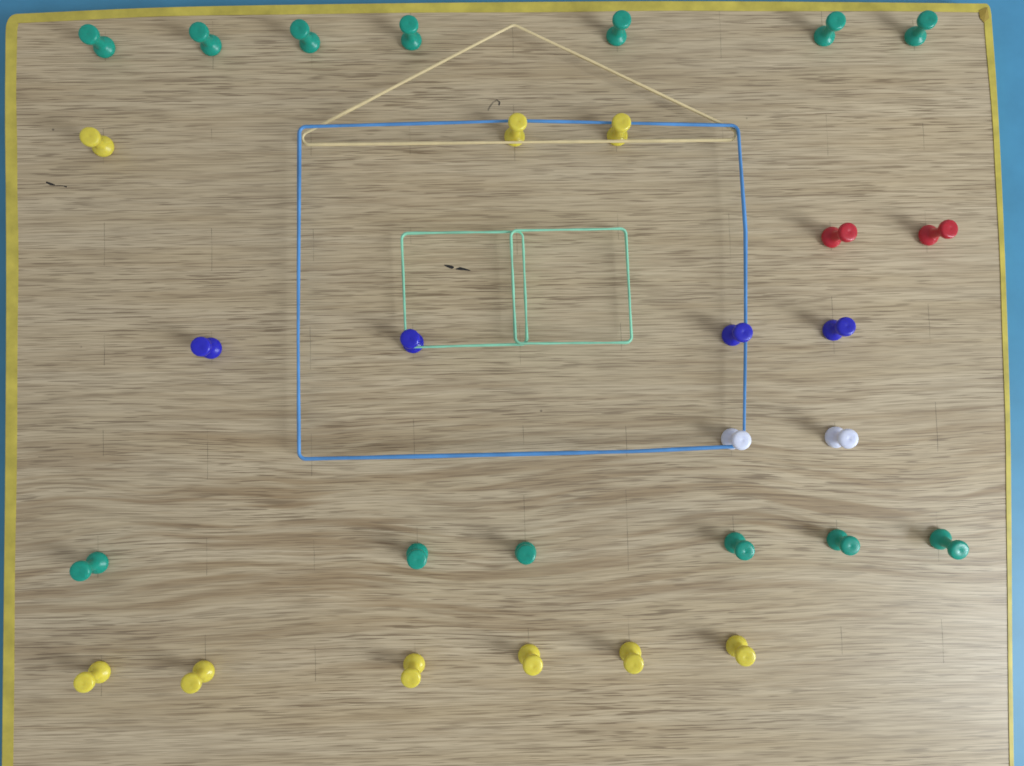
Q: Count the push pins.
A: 30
